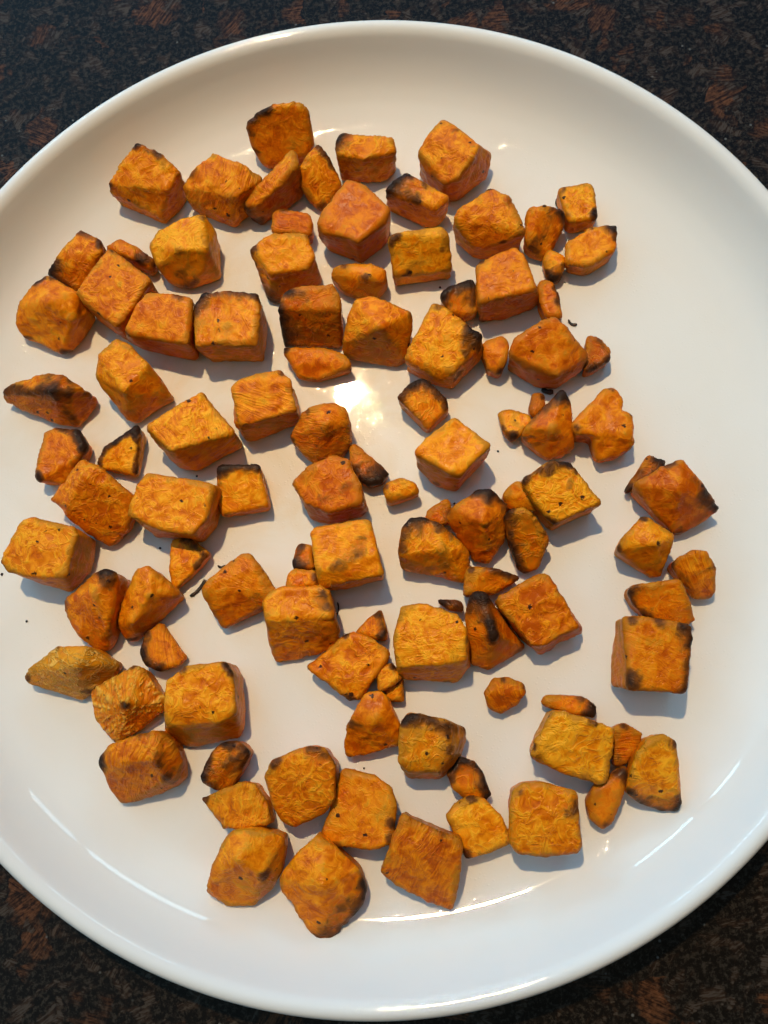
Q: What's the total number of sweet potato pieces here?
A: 107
